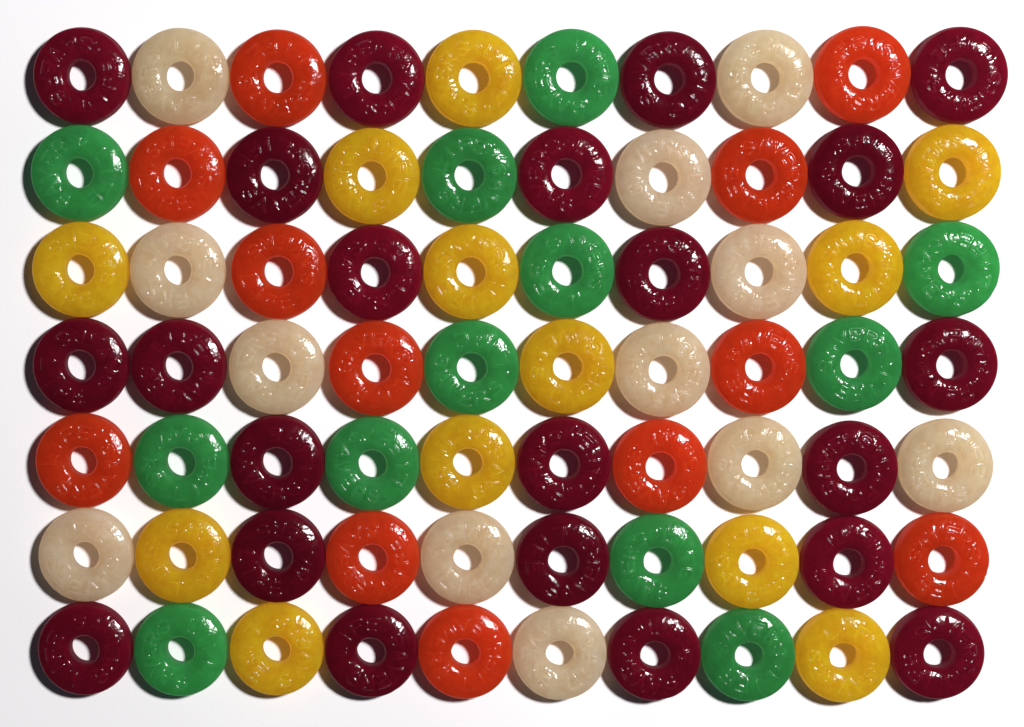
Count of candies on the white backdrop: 70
